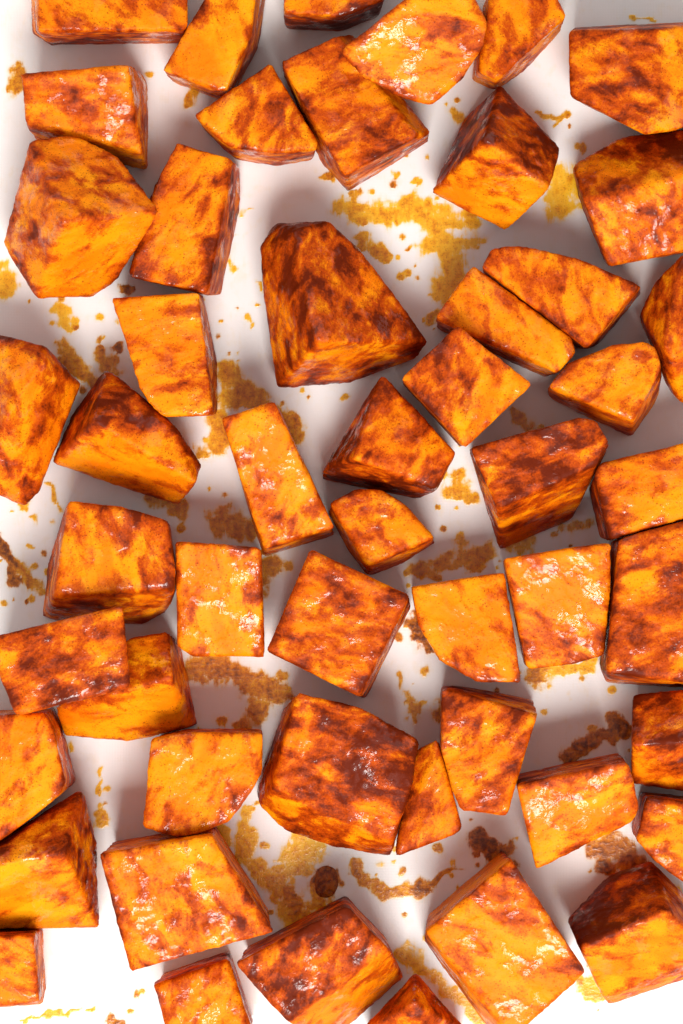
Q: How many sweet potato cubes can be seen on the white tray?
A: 51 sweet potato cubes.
